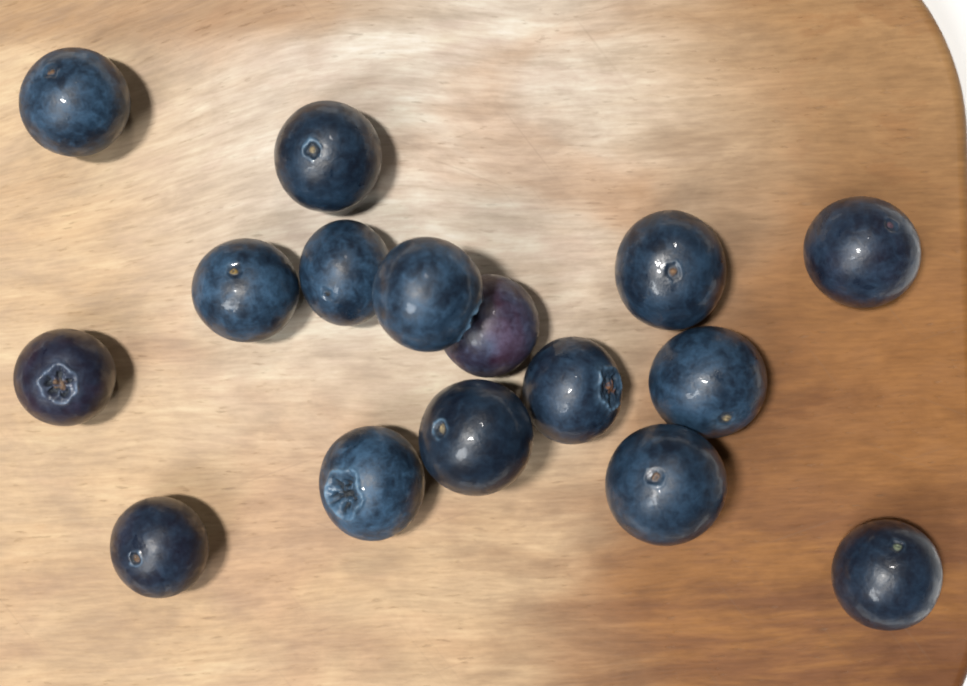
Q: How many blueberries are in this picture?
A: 16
